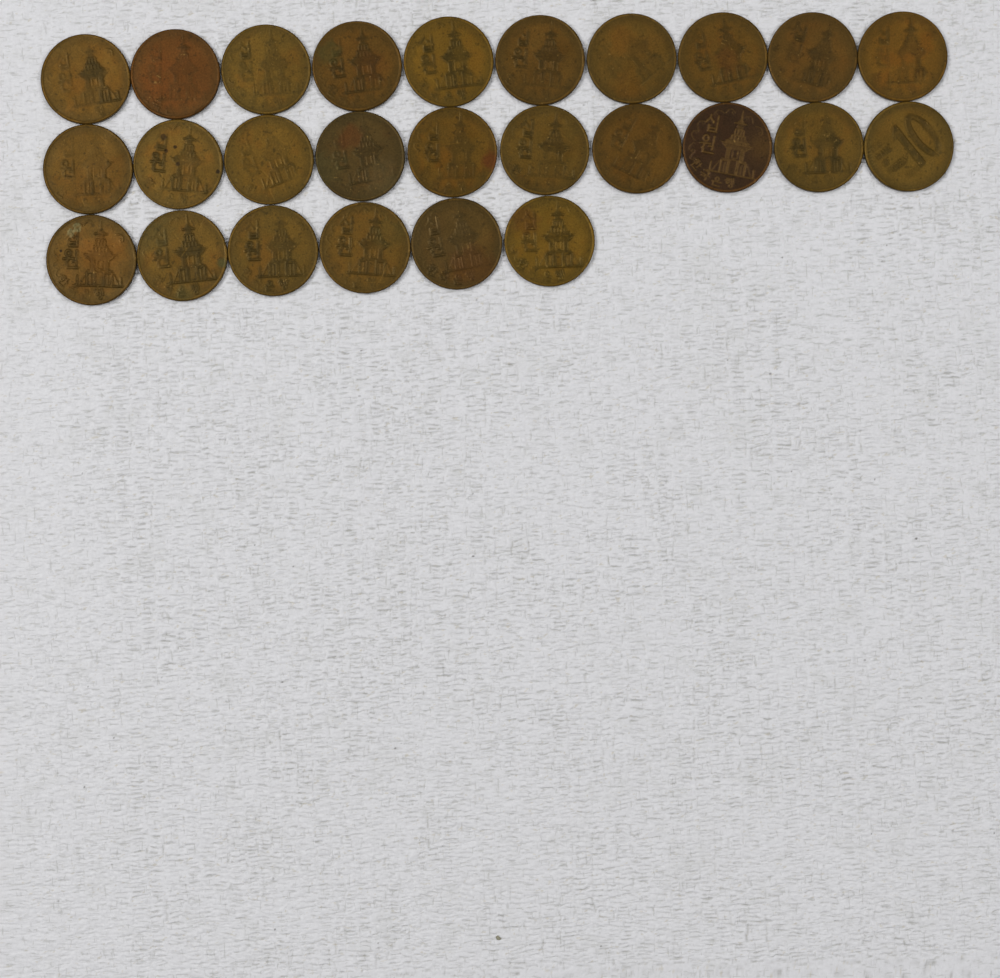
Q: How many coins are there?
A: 26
